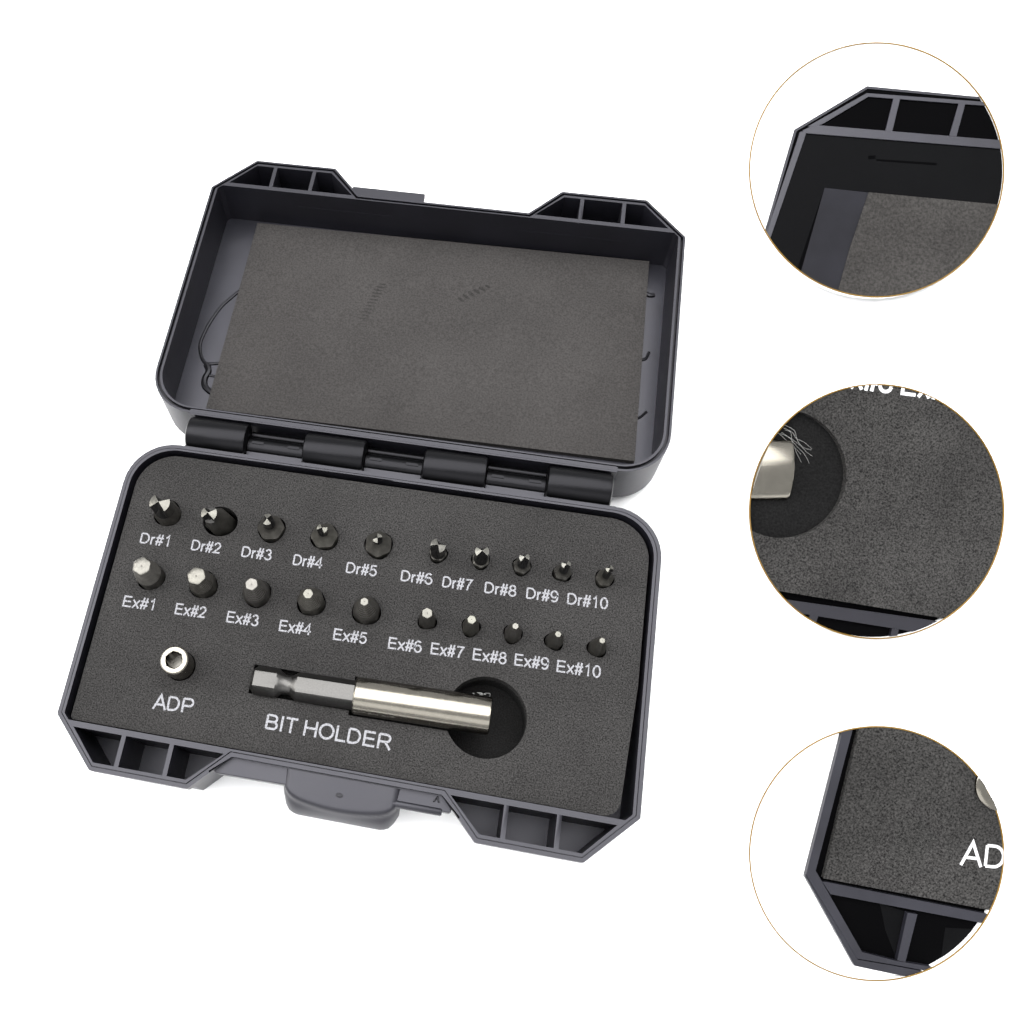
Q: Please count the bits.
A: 20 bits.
